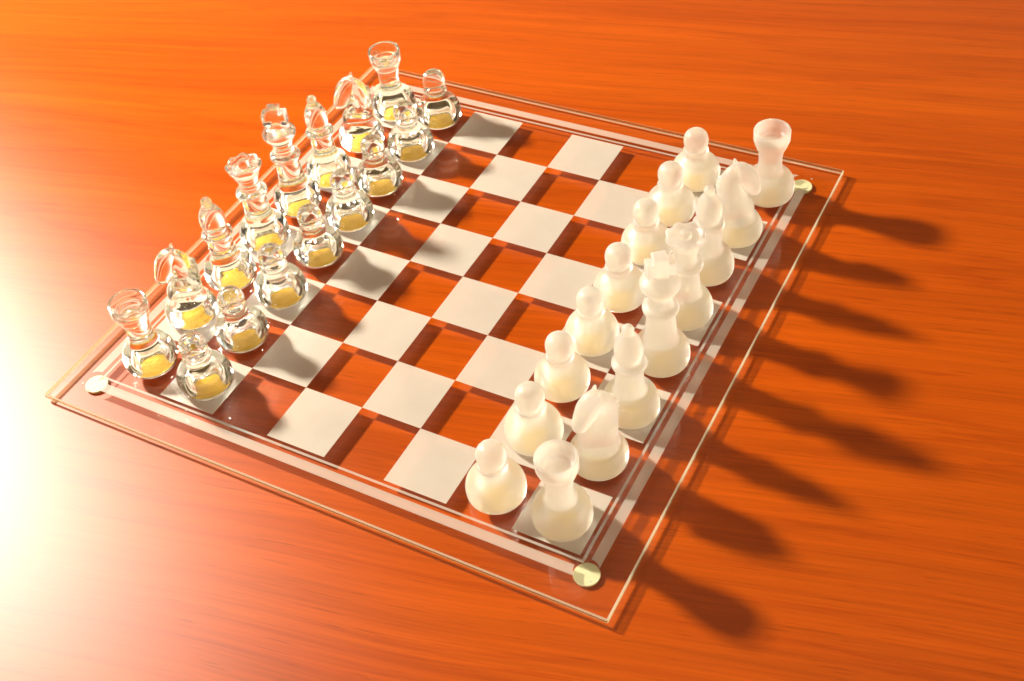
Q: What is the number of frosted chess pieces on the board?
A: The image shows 16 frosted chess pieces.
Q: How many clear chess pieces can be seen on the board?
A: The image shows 16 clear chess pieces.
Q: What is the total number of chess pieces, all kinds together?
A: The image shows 32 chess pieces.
